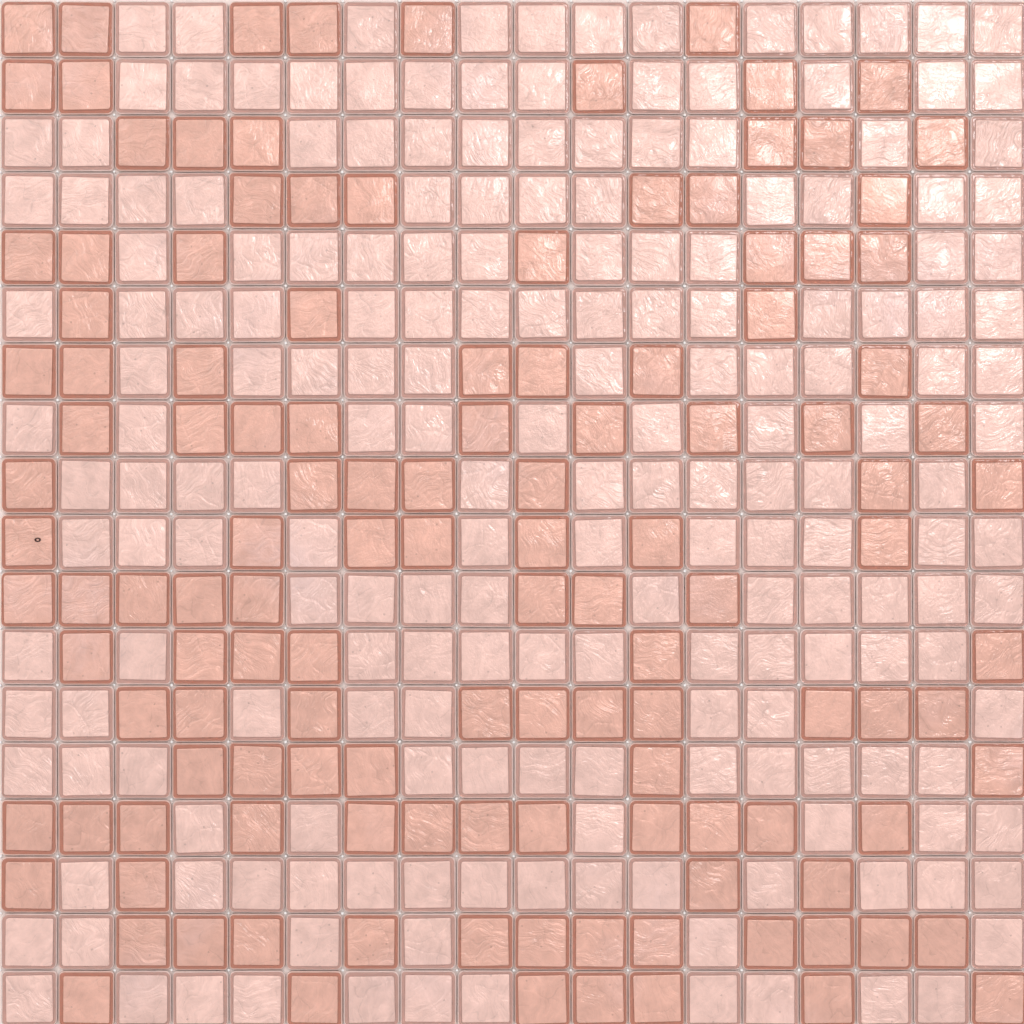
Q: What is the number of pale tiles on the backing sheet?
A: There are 196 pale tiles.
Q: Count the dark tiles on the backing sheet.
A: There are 128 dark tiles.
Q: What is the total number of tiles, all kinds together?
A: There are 324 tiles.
